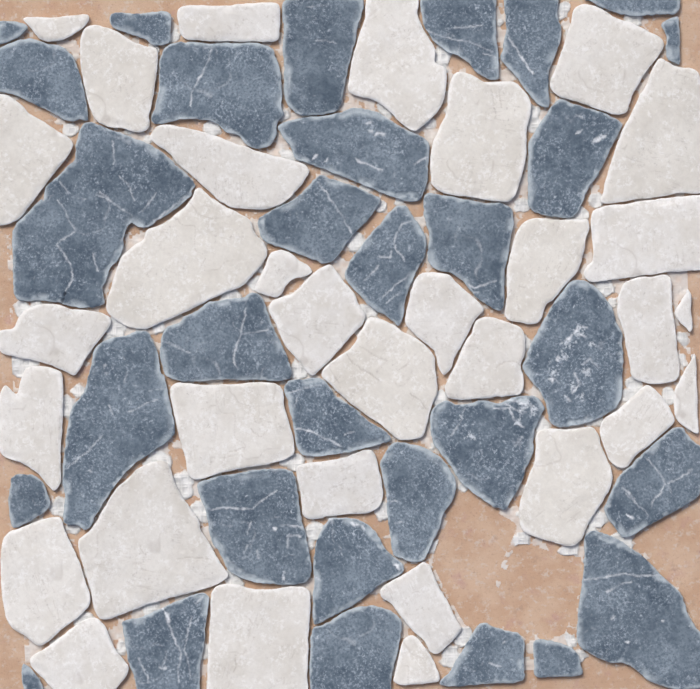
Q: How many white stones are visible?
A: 32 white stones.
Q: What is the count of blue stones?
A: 31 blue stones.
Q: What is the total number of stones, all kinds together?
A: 63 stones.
